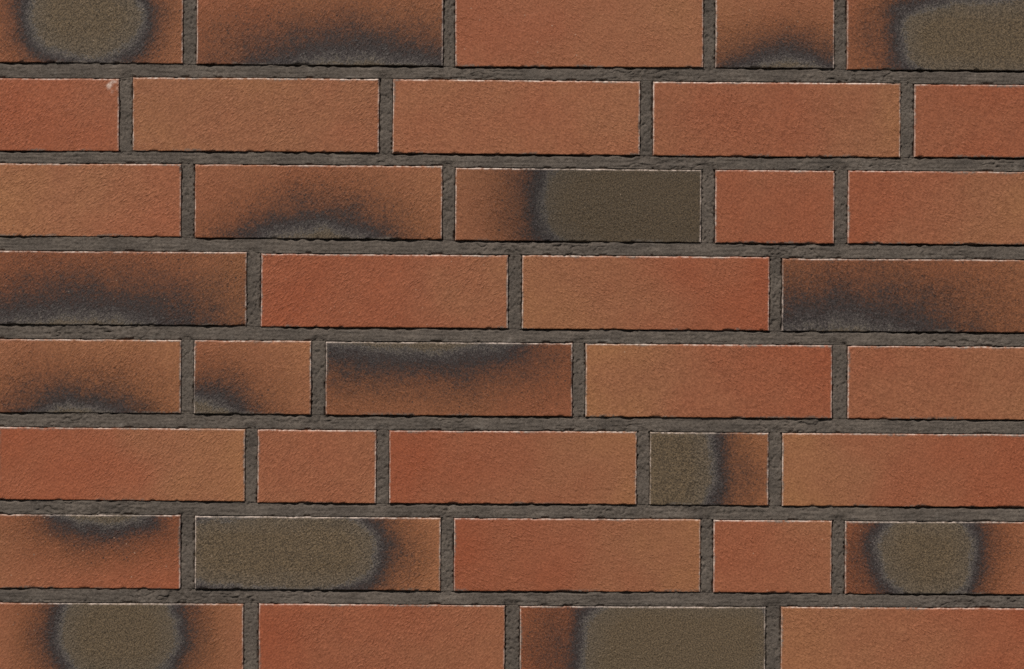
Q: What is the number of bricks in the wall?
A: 38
